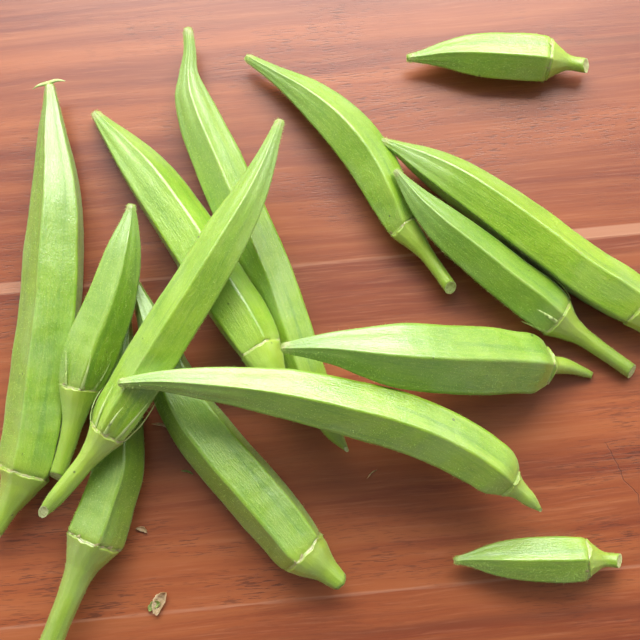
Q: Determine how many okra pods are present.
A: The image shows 14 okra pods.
